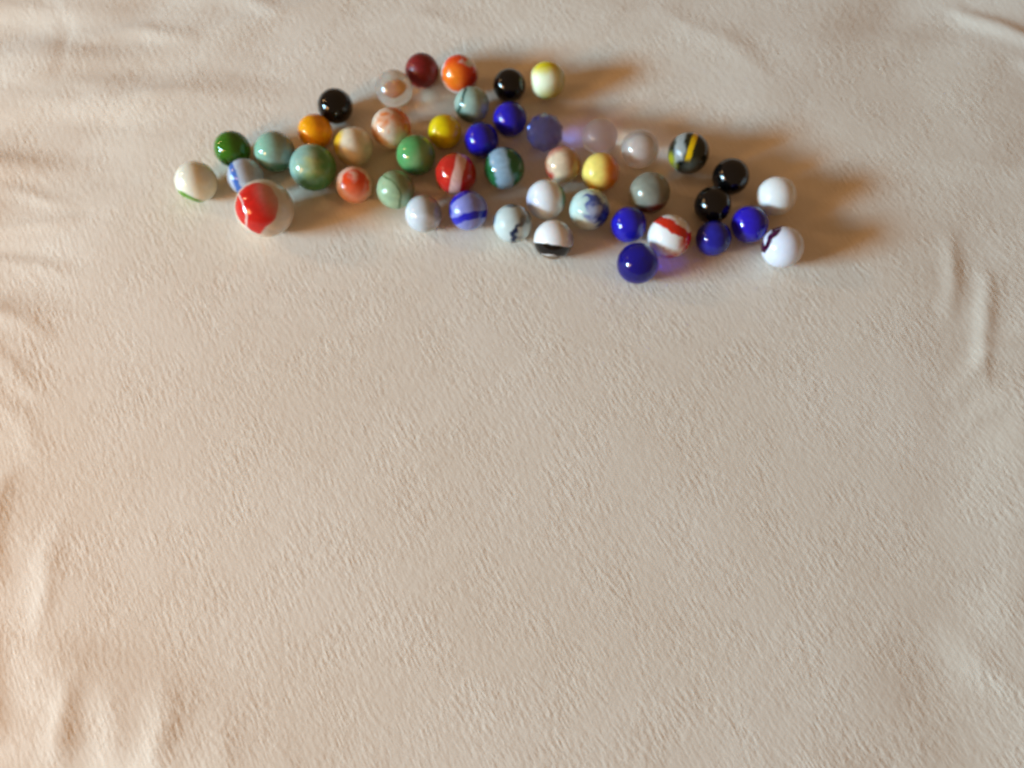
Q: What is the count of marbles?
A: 46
